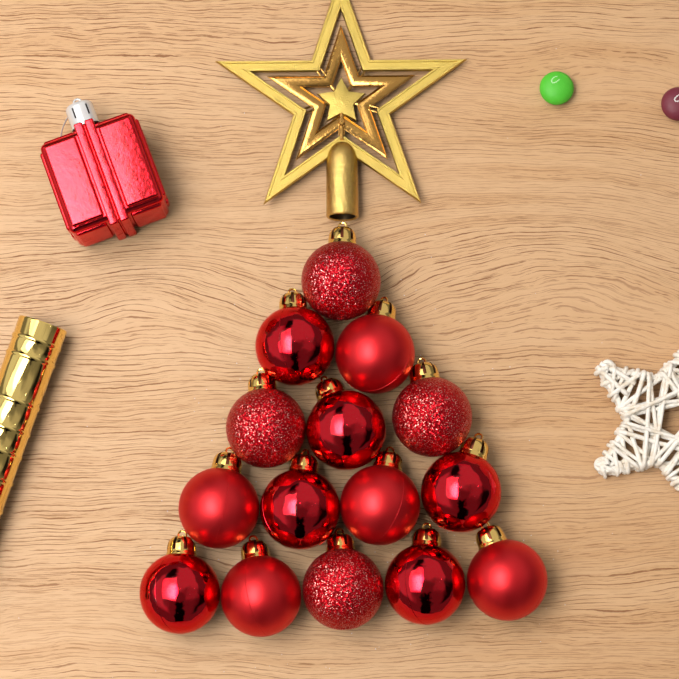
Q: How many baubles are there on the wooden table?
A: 15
